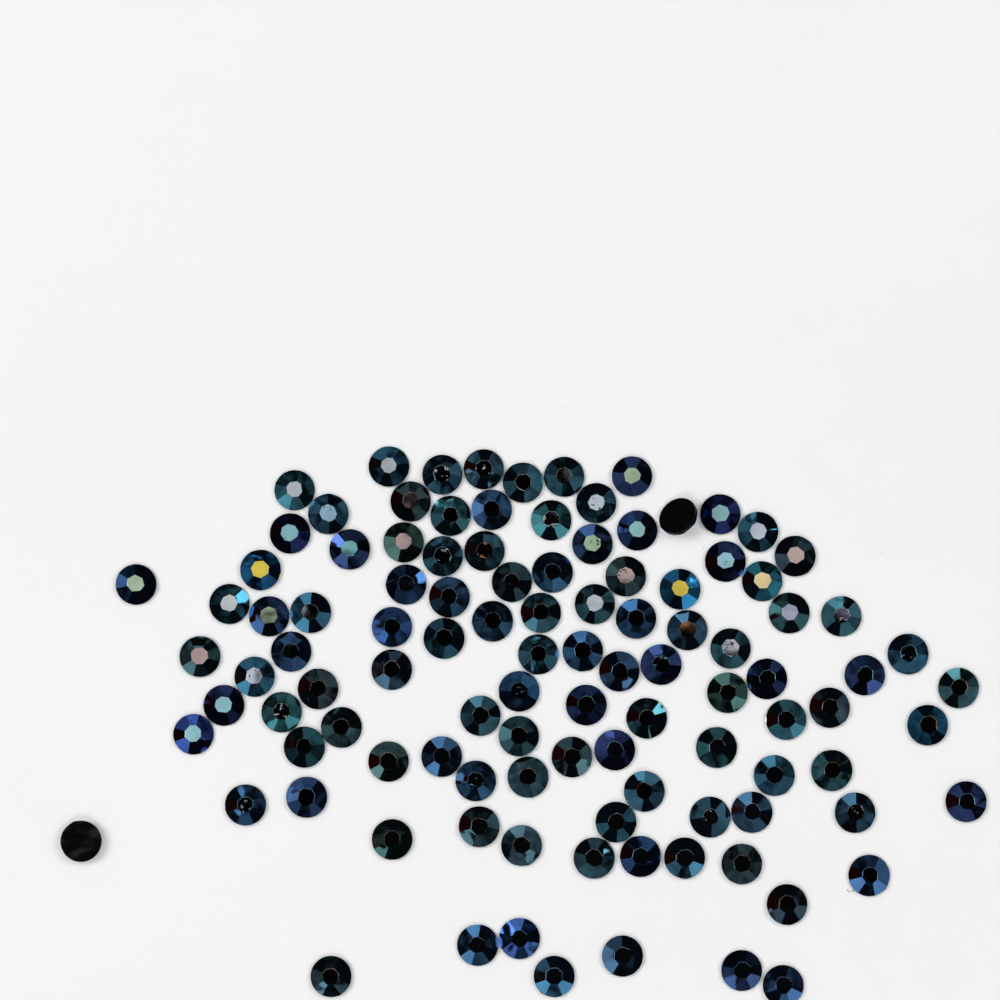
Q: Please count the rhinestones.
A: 108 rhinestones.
